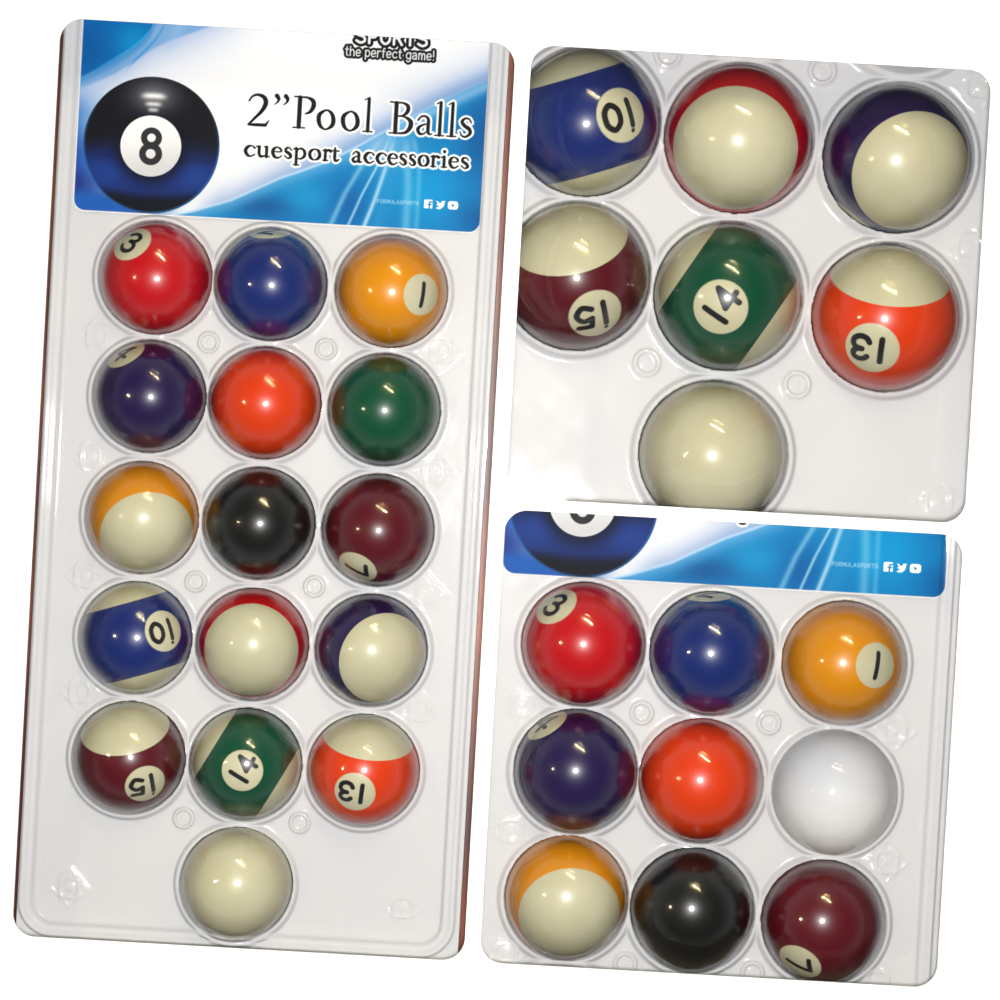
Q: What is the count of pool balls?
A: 31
